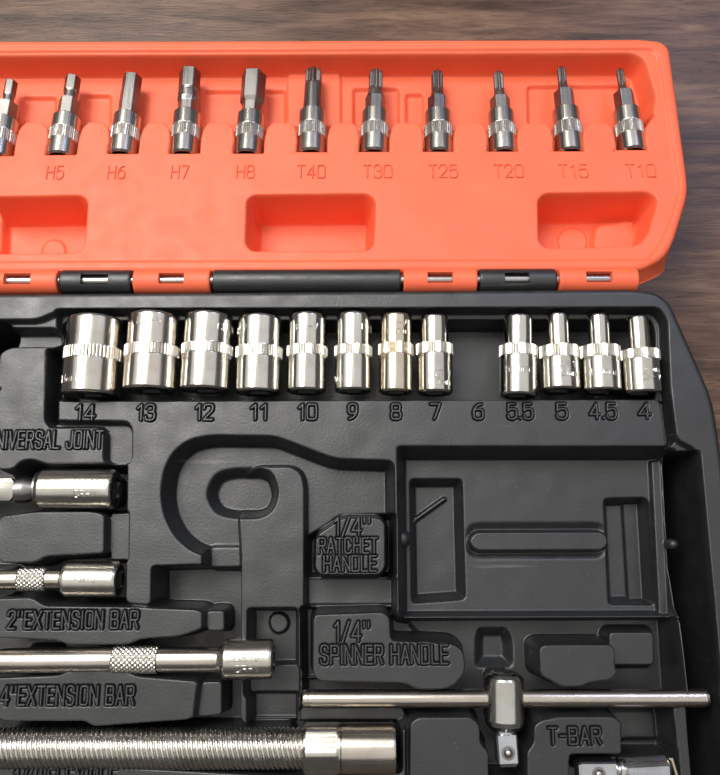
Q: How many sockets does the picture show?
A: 12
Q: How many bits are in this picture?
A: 11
